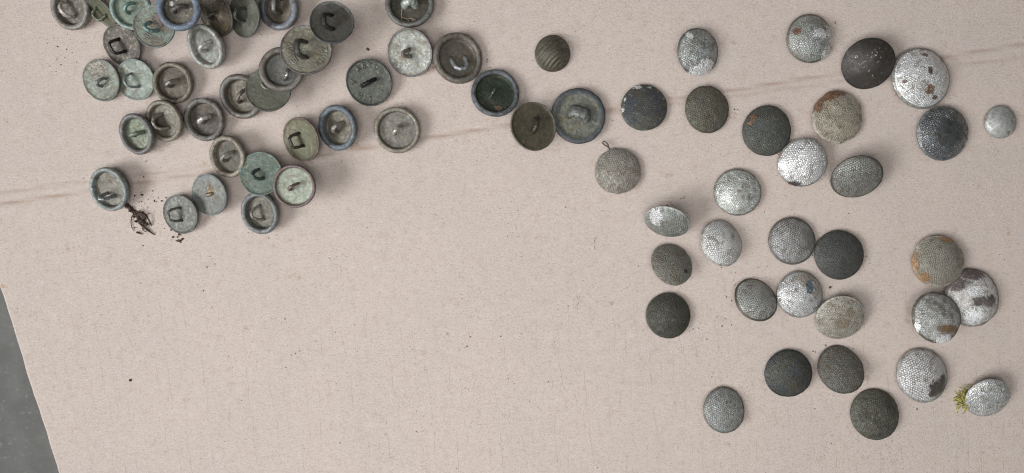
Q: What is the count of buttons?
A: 71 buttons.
